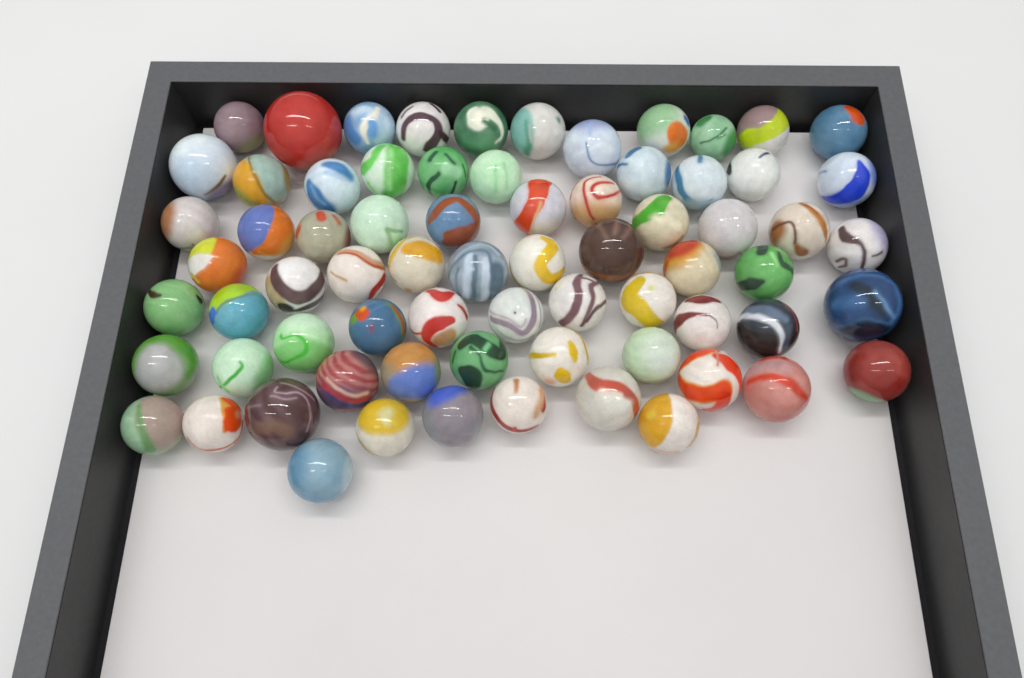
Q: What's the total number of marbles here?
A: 71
